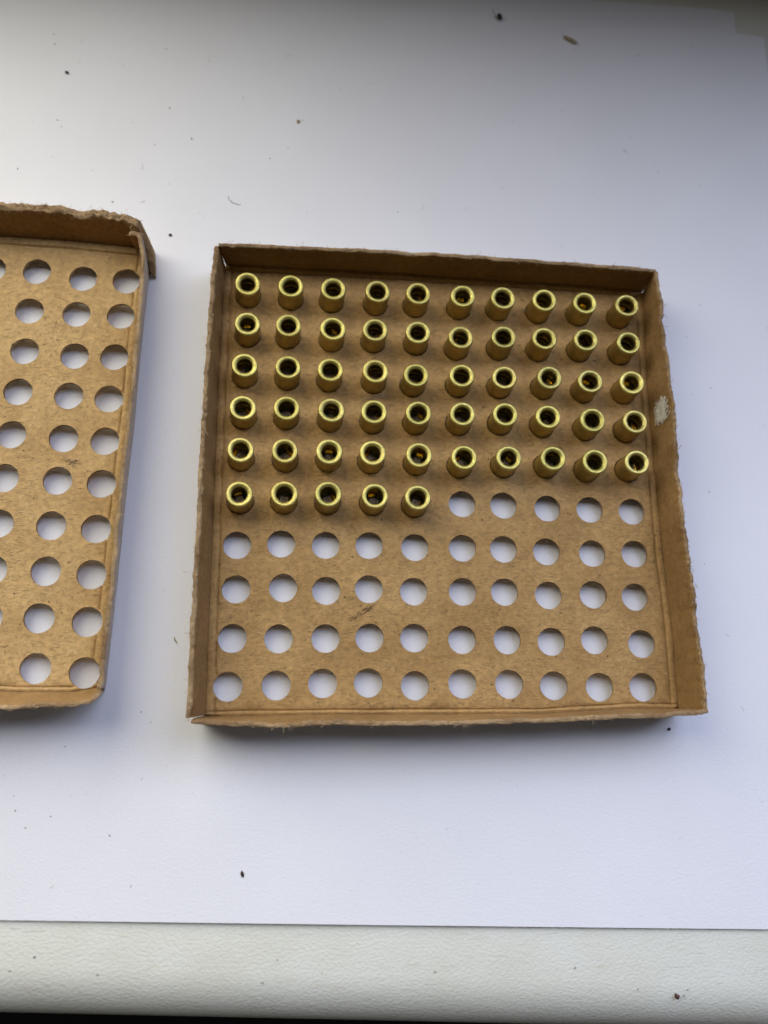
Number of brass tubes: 55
